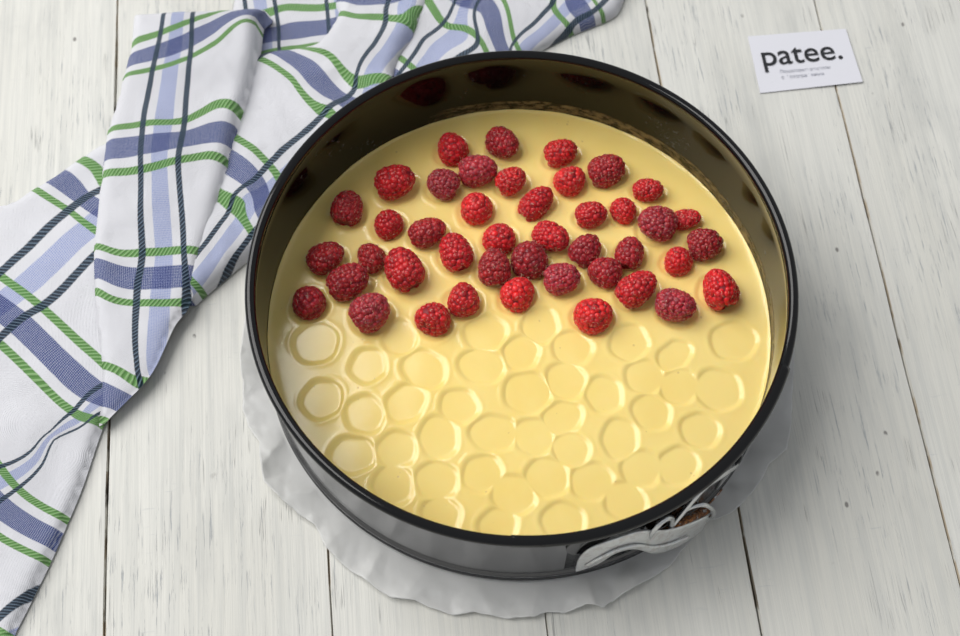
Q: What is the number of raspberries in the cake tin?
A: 43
